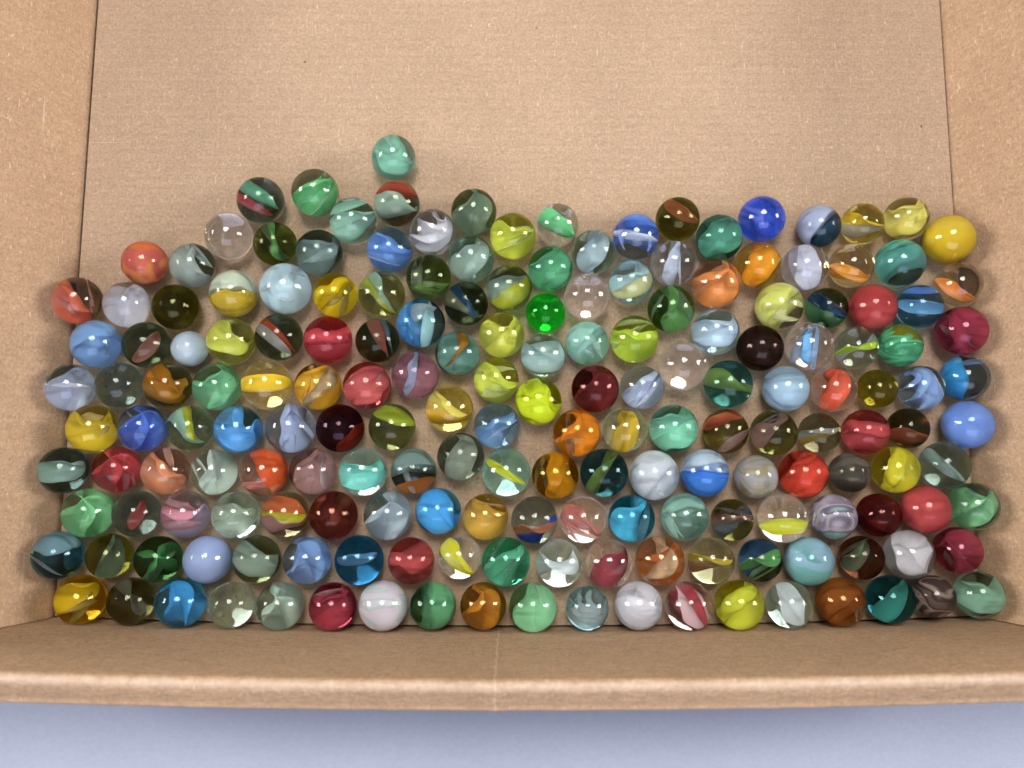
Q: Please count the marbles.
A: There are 183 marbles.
